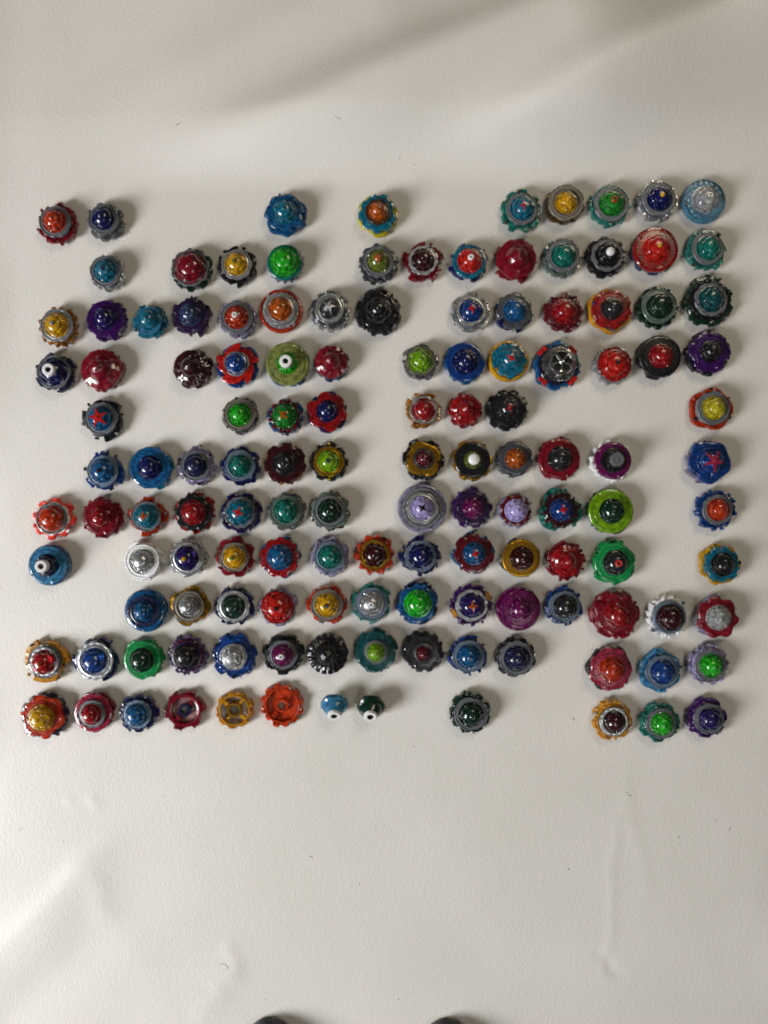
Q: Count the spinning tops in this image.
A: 128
